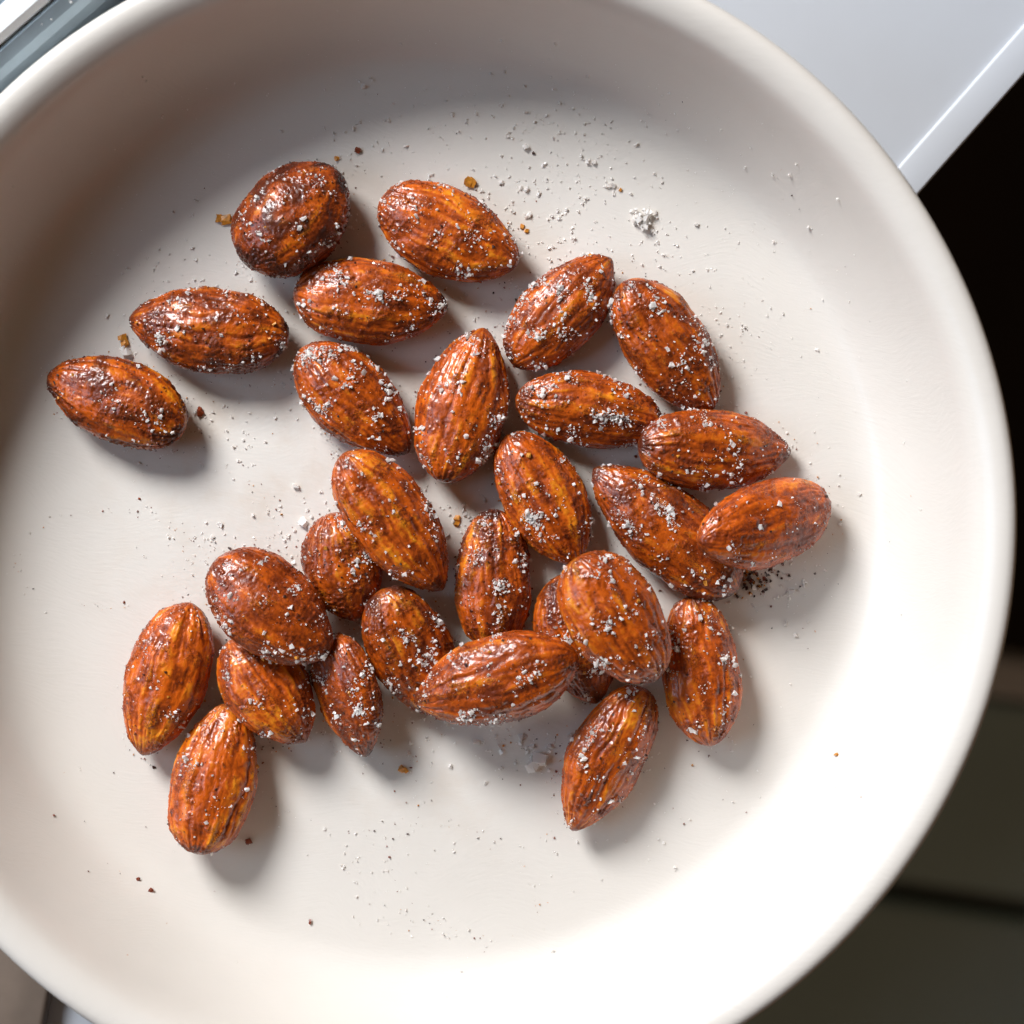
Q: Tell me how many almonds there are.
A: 28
